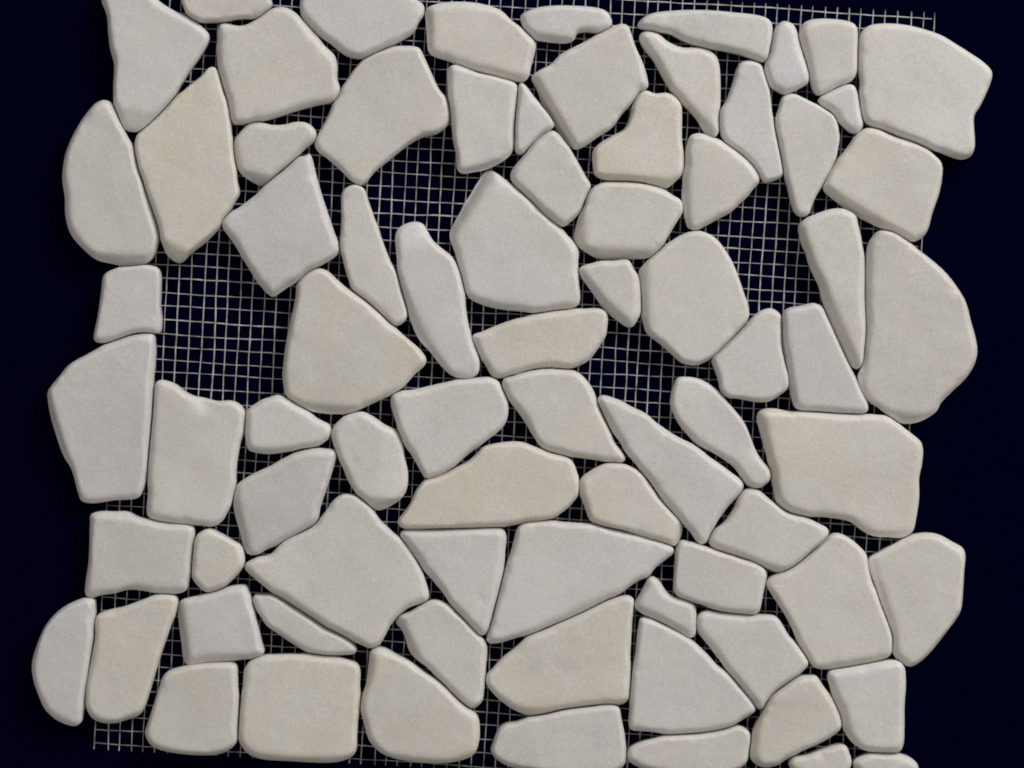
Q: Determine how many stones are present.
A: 78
